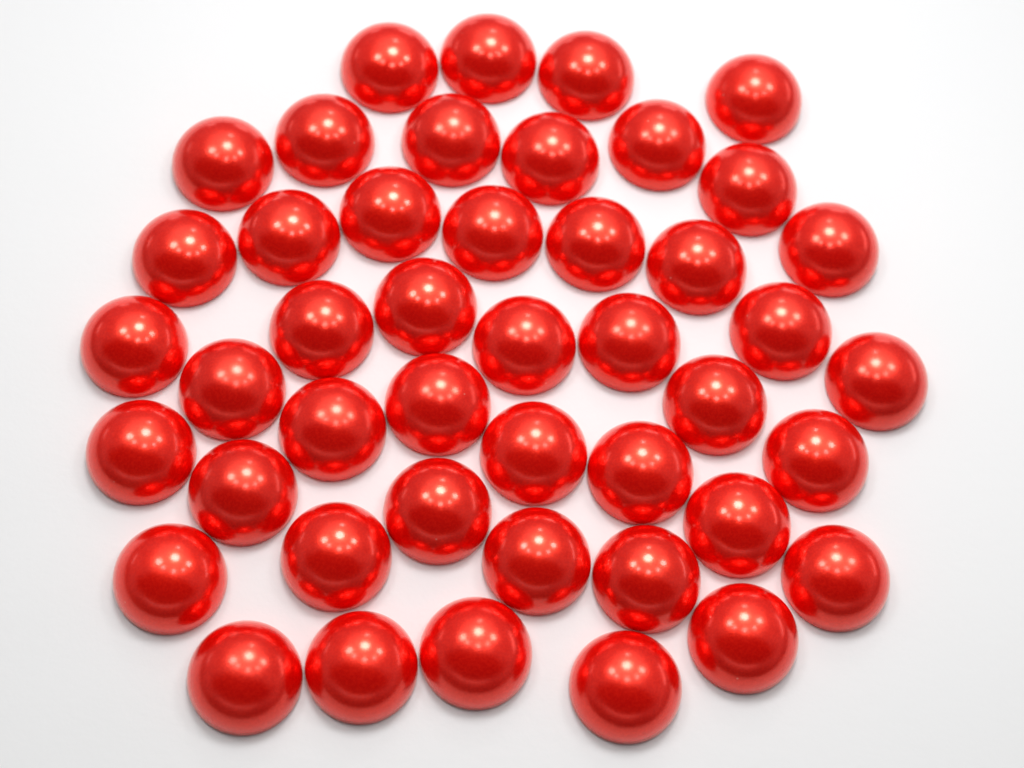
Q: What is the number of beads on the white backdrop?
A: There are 45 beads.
